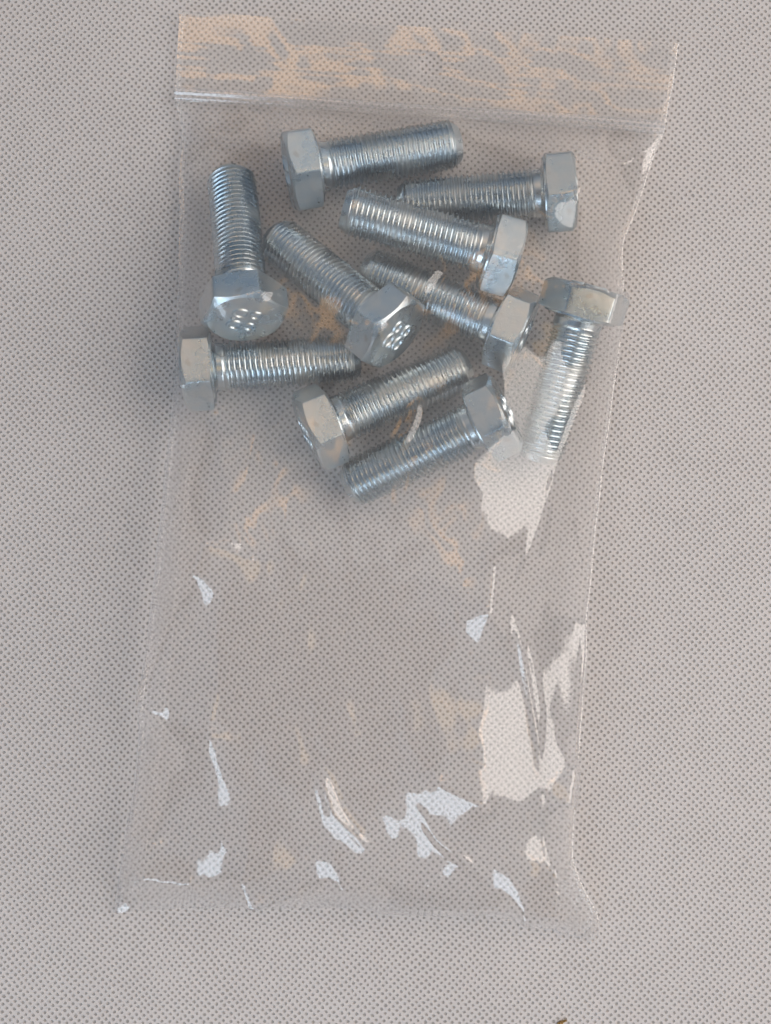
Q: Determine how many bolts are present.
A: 10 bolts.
